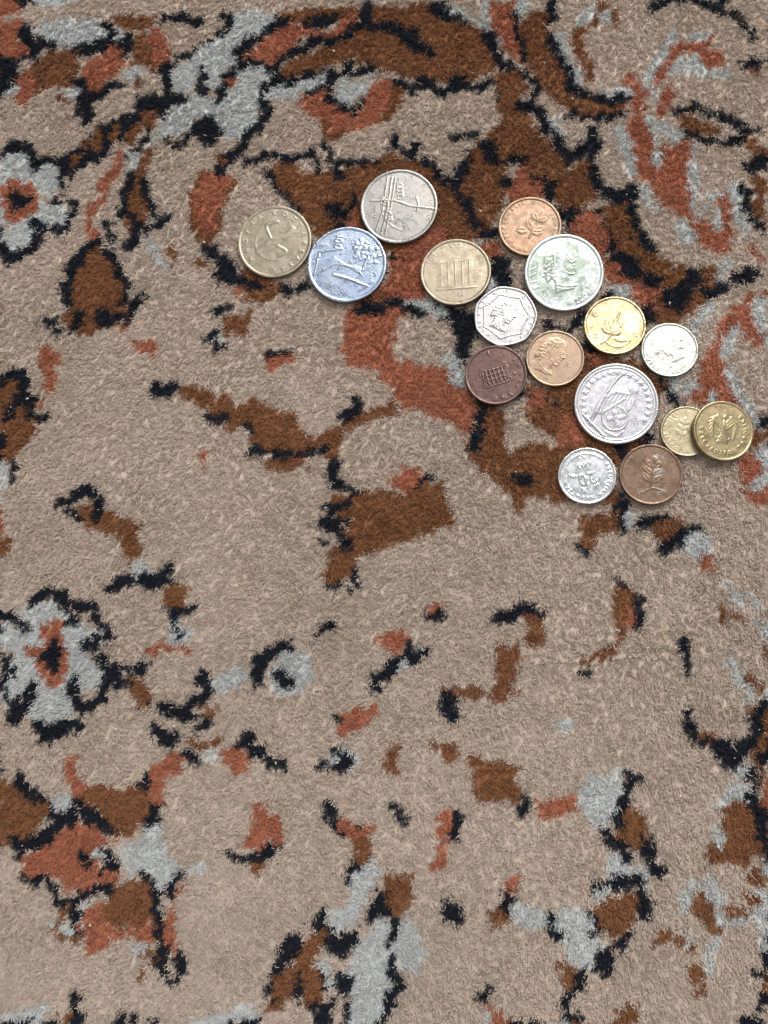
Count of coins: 16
